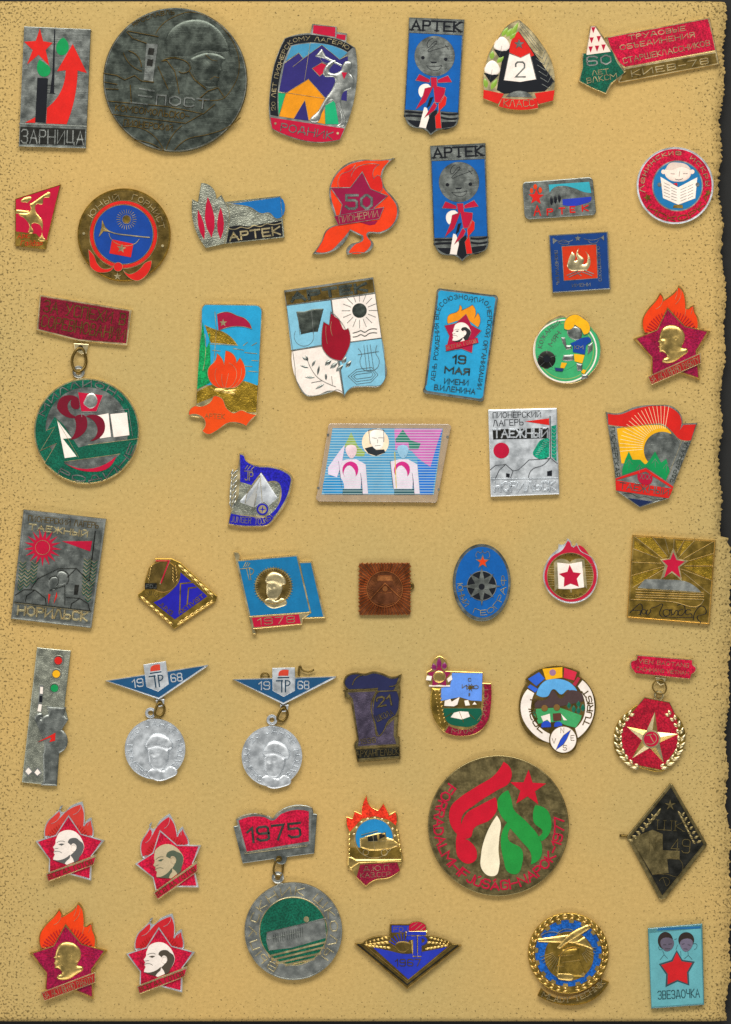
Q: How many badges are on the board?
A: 49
